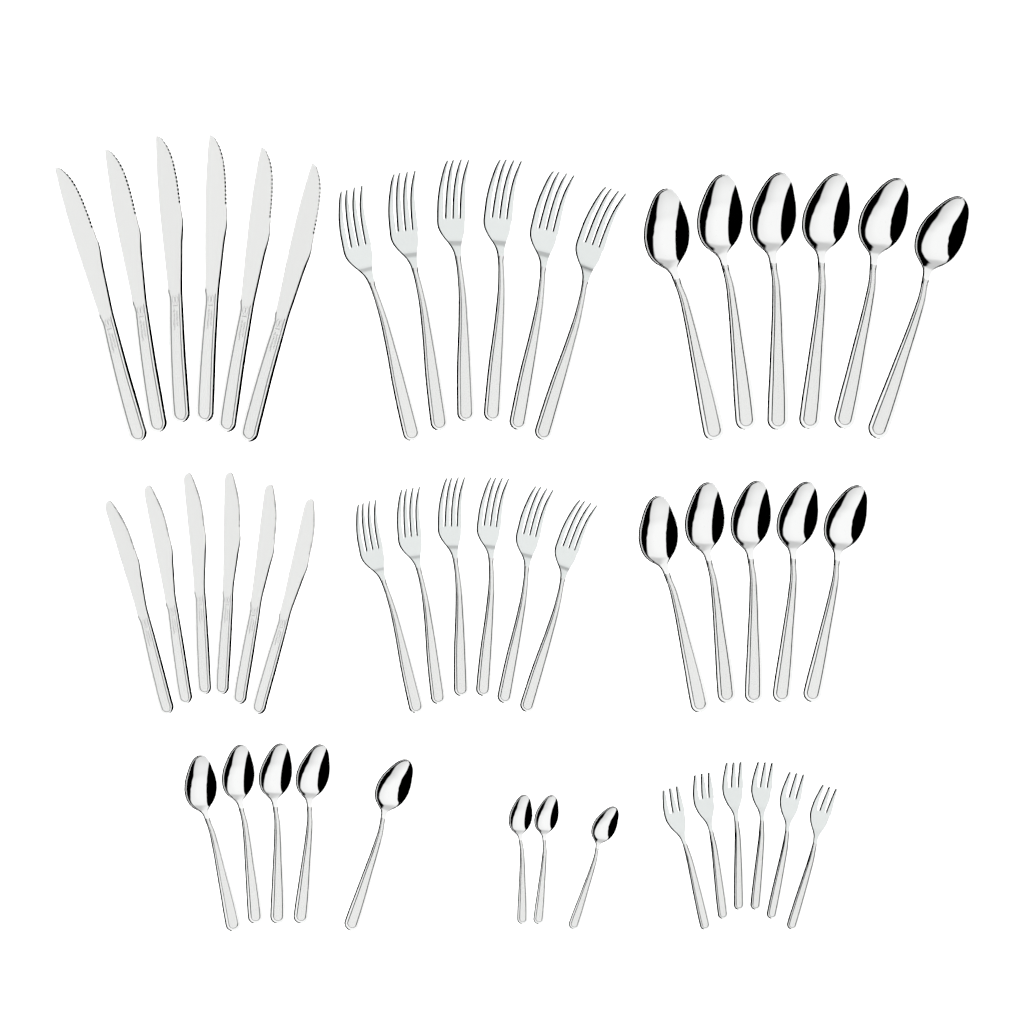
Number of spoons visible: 19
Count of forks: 18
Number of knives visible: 12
